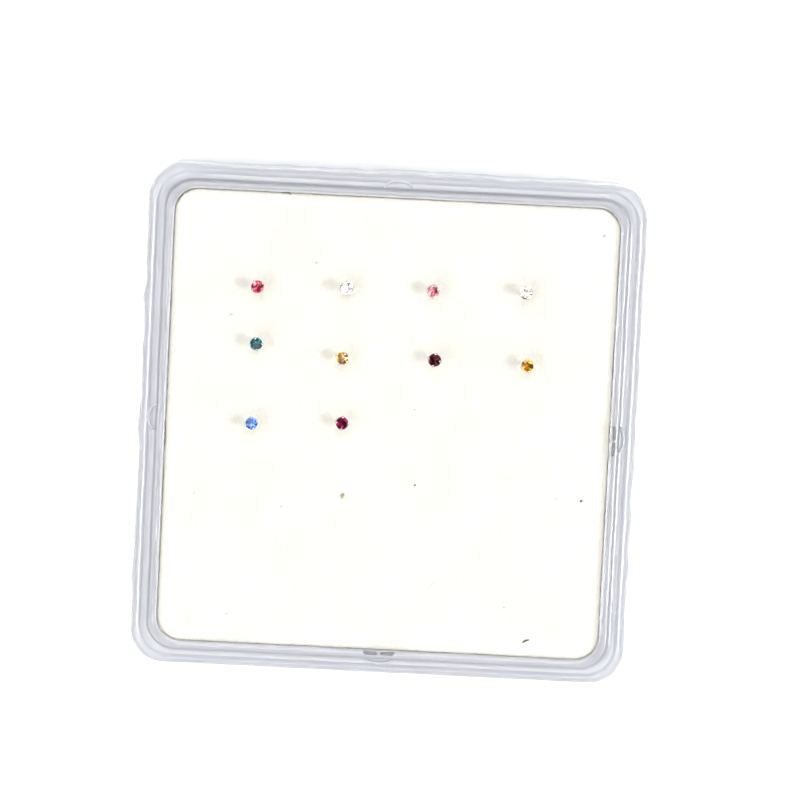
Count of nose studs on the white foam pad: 10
